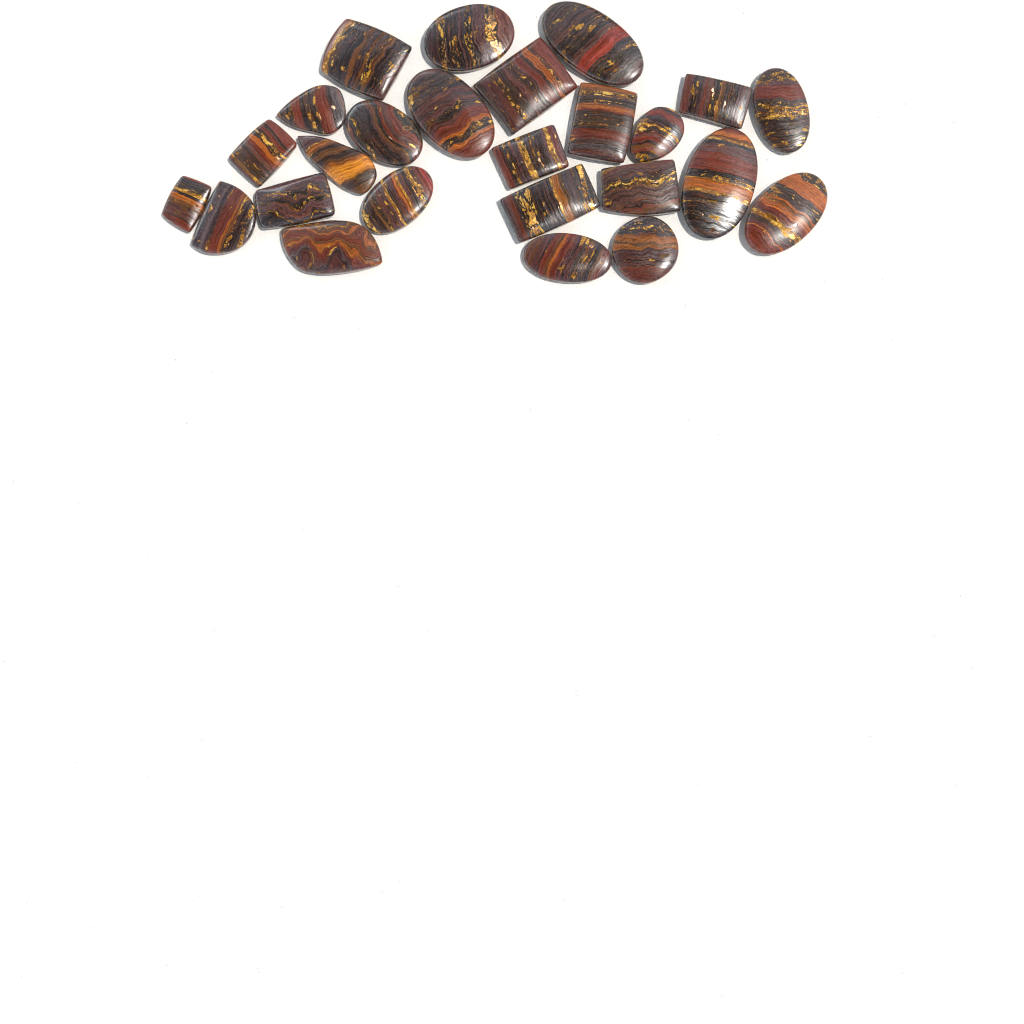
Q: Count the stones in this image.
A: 25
